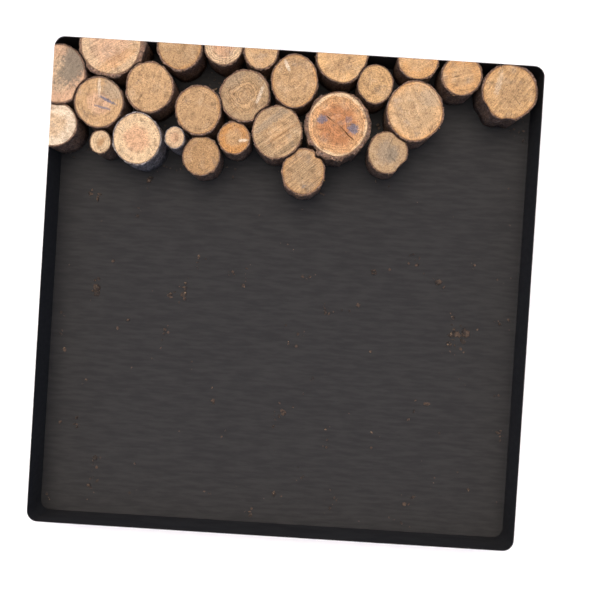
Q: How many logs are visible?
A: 26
